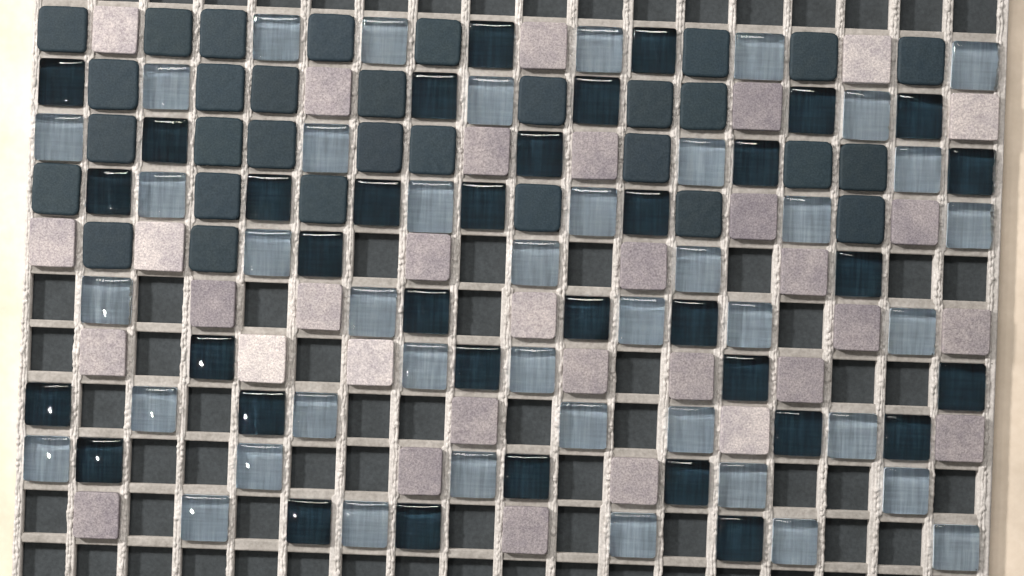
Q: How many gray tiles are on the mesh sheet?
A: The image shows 31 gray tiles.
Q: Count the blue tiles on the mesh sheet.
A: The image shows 42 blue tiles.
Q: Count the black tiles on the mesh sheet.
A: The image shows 35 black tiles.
